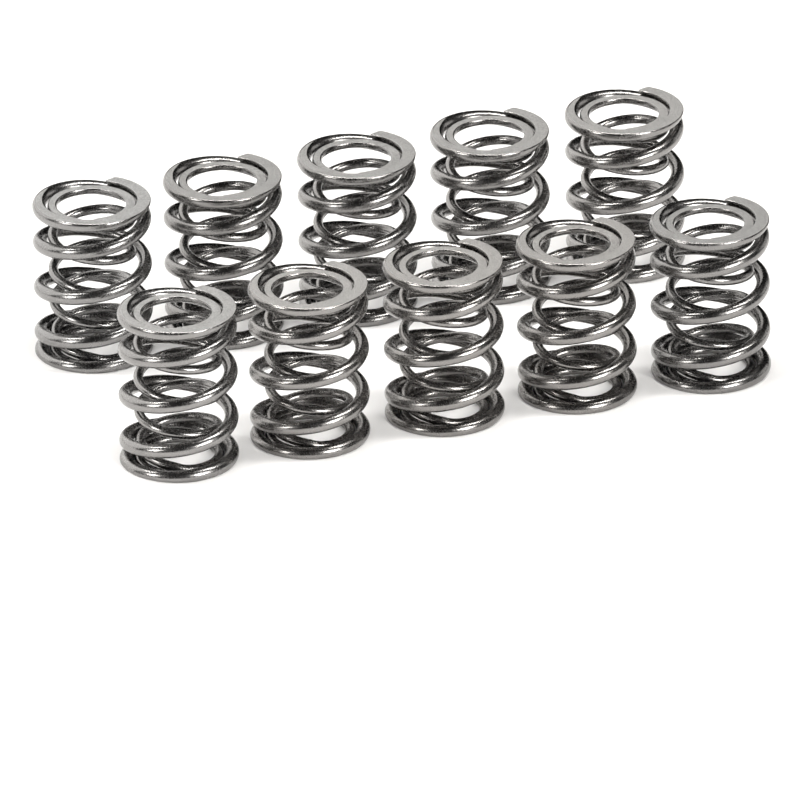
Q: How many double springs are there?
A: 10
